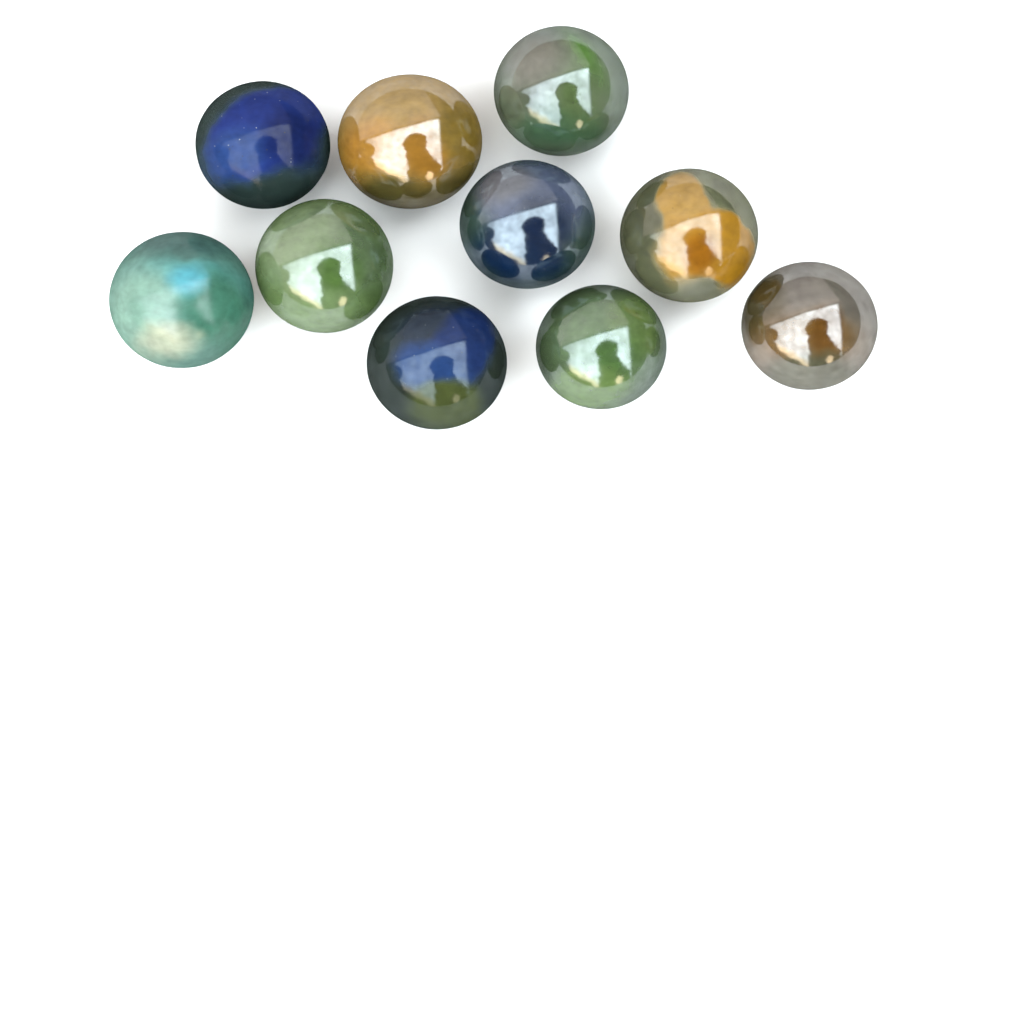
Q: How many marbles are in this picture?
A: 10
